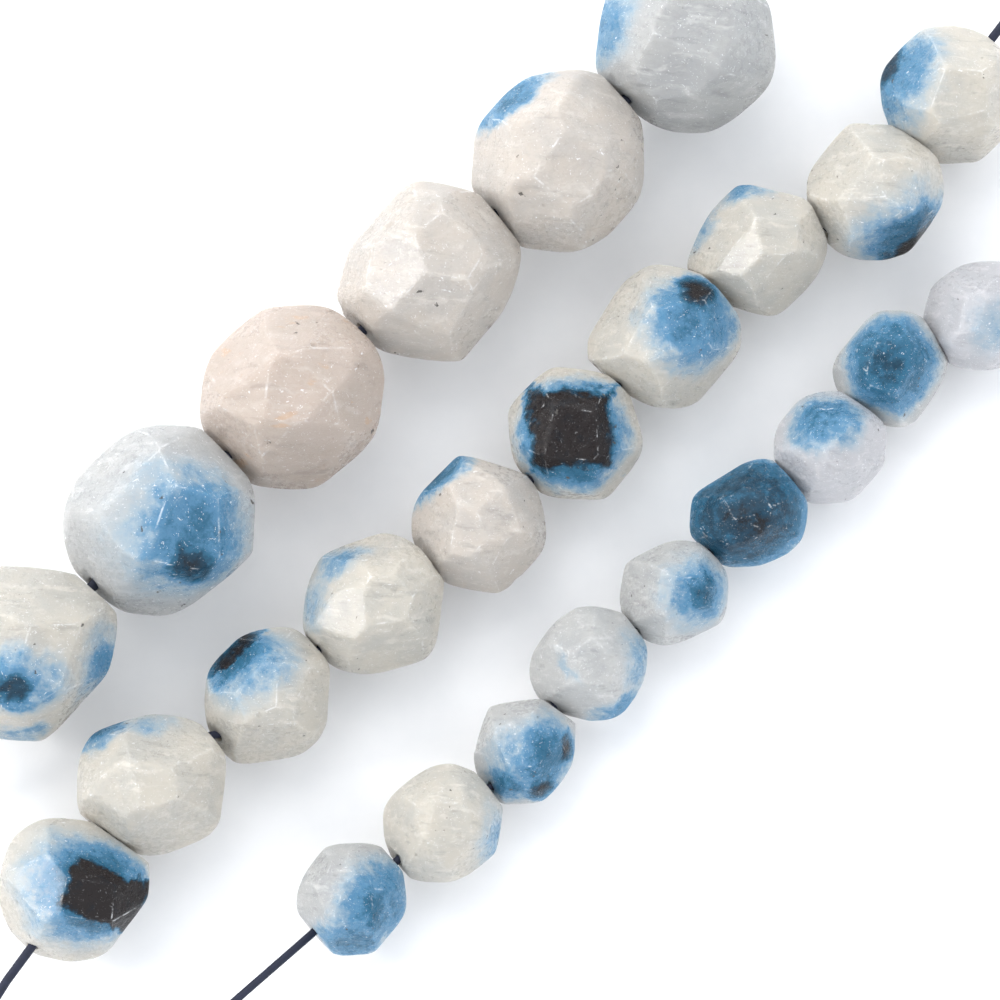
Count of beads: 25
